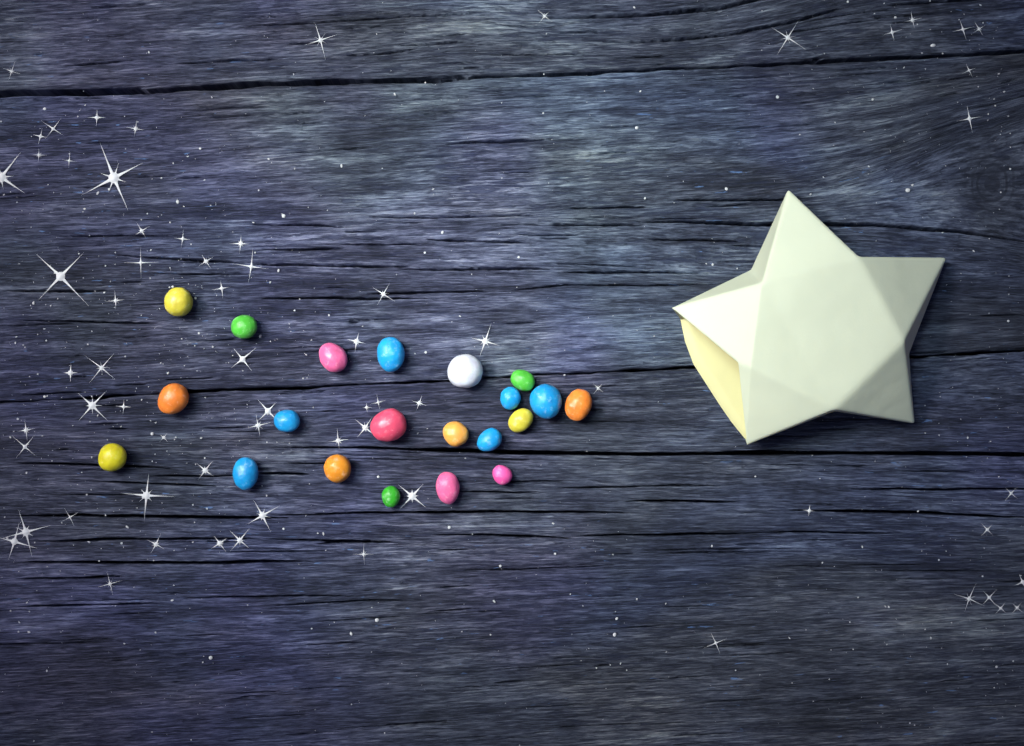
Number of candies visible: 21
